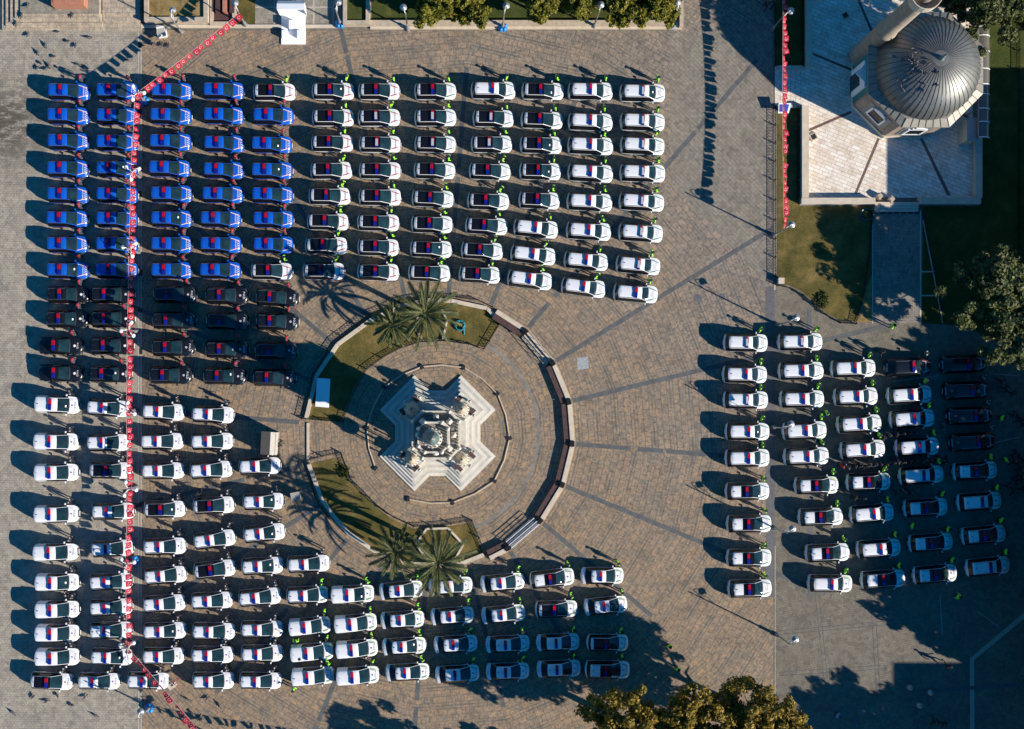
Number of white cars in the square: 172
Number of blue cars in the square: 38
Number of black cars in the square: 25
